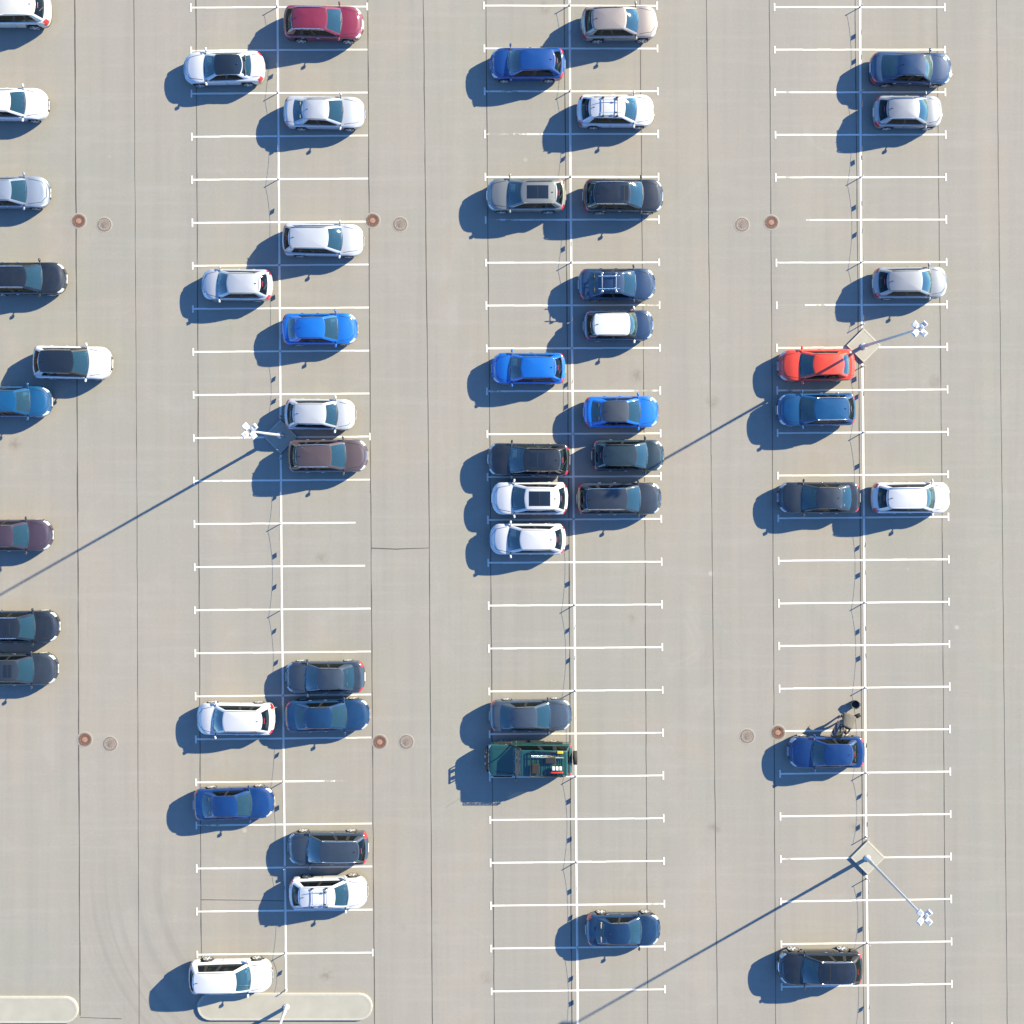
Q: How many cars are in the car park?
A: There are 50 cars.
